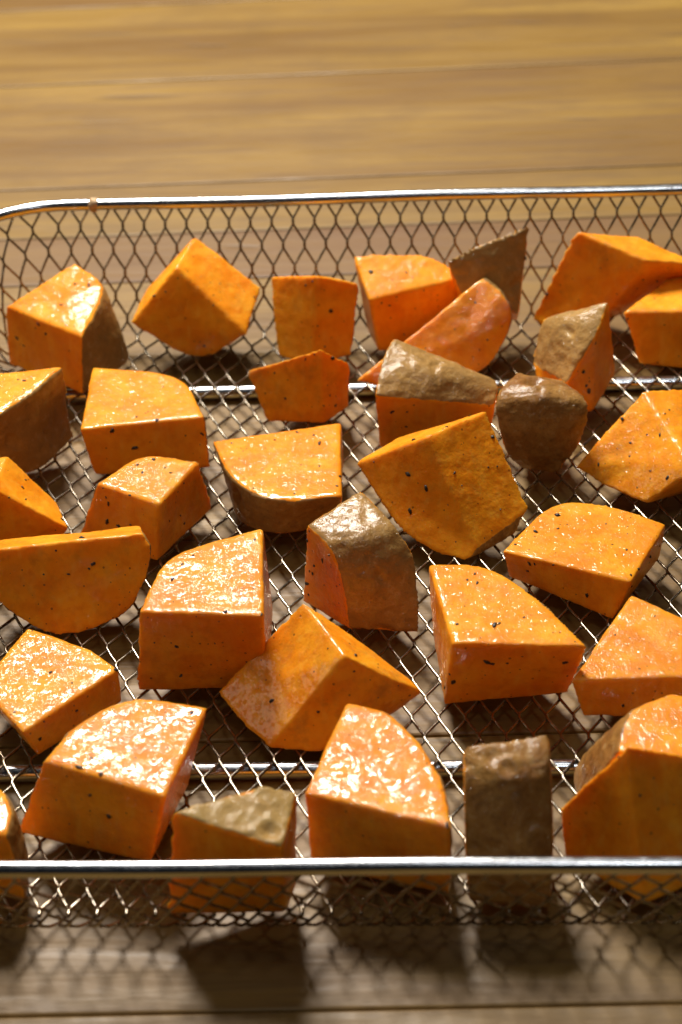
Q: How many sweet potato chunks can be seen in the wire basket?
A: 34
